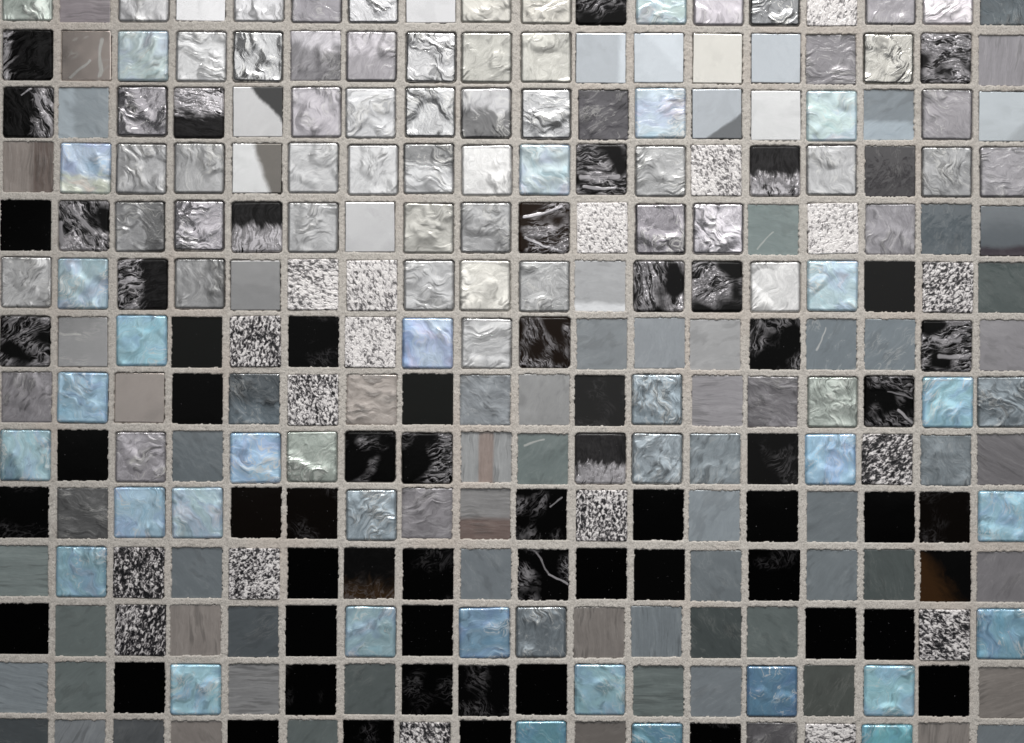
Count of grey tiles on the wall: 144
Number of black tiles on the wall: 61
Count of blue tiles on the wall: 29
